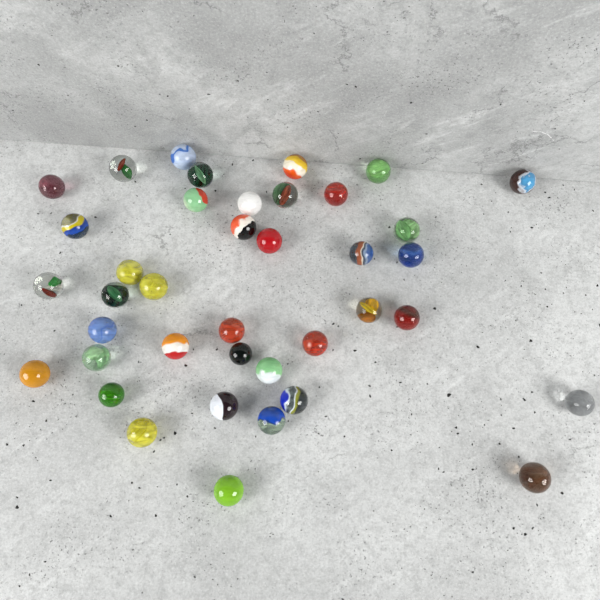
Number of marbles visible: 39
